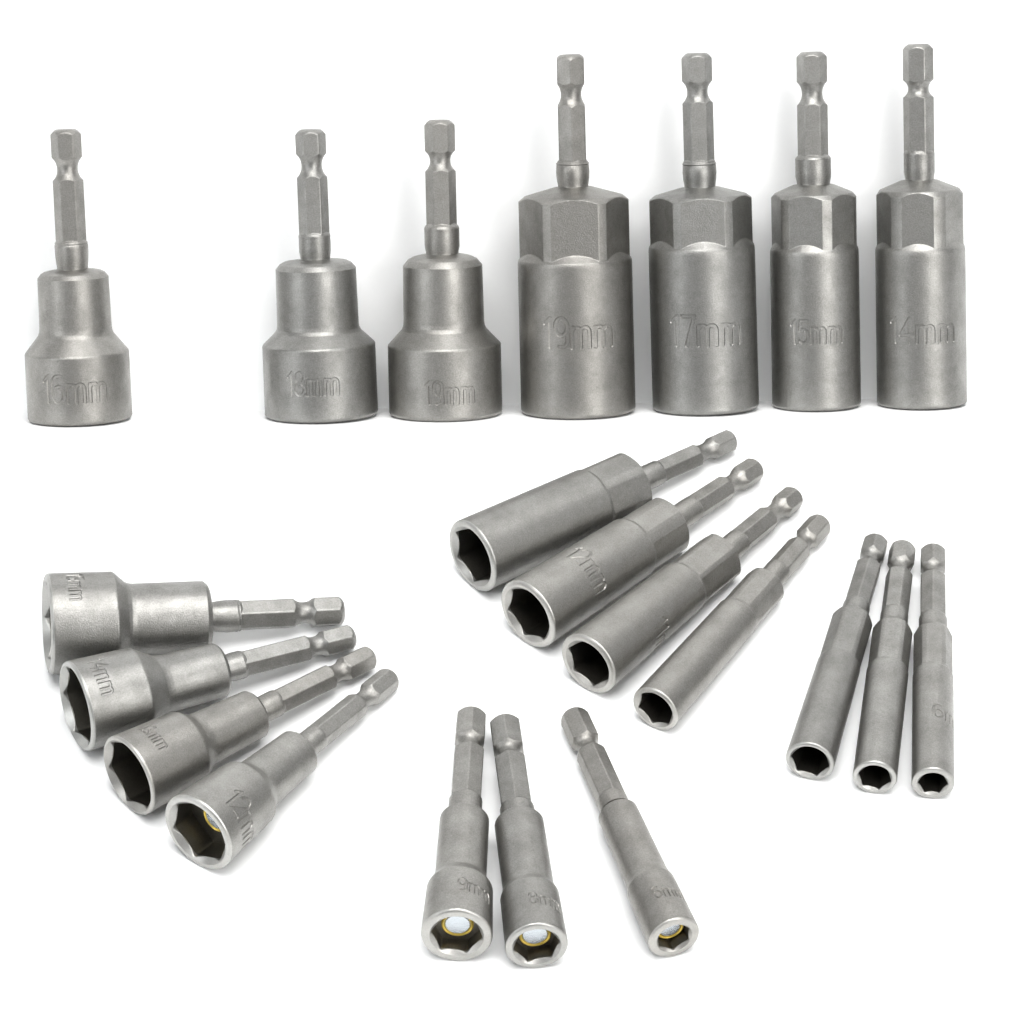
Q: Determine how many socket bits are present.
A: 21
